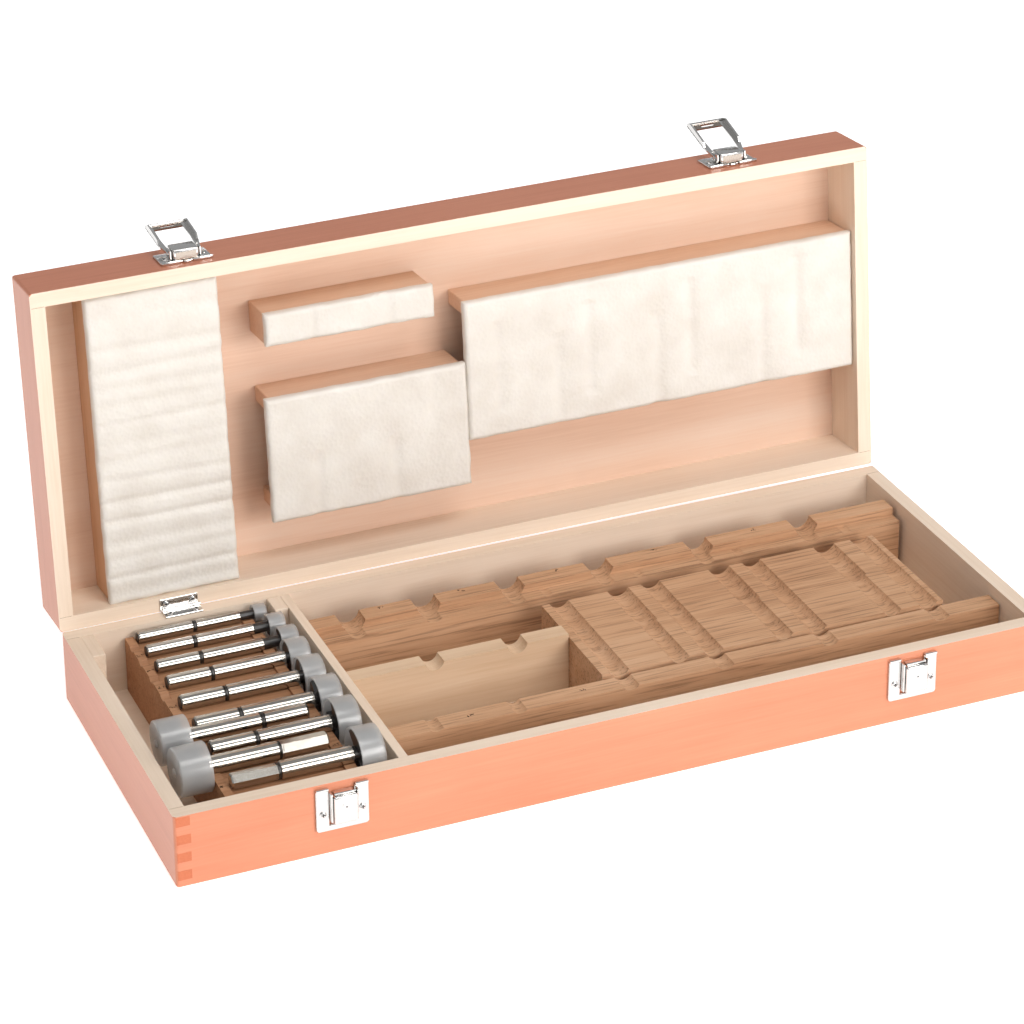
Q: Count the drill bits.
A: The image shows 10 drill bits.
